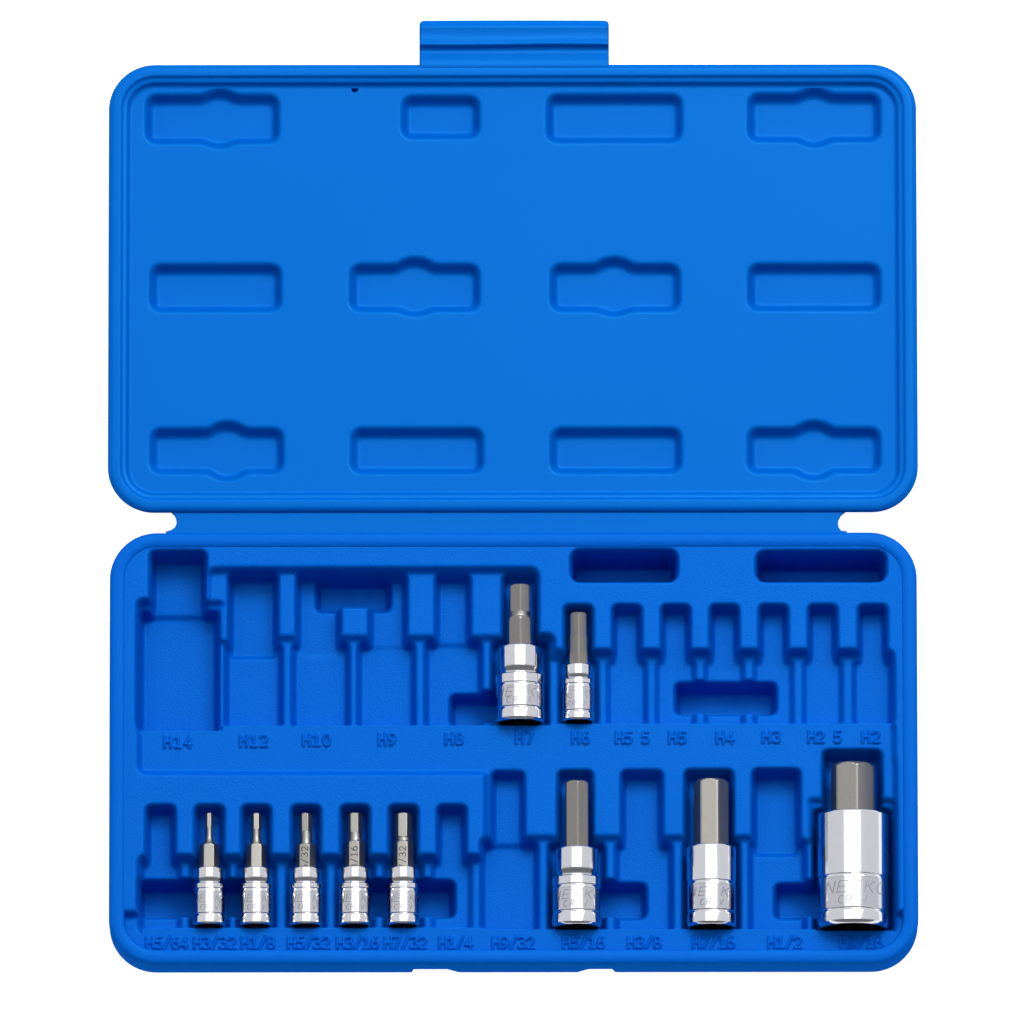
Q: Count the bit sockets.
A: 10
